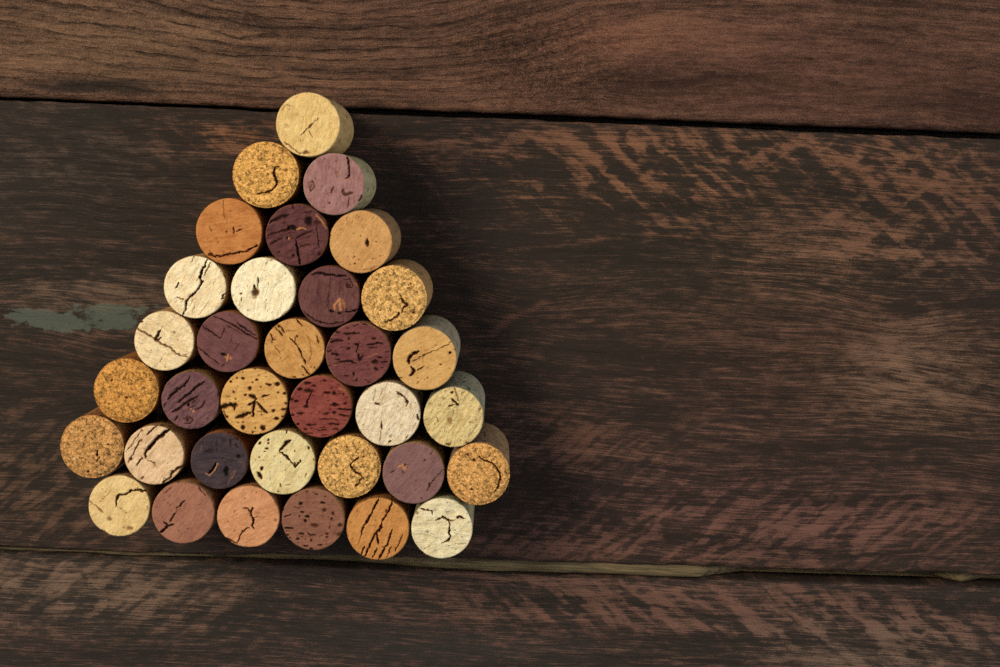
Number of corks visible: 34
